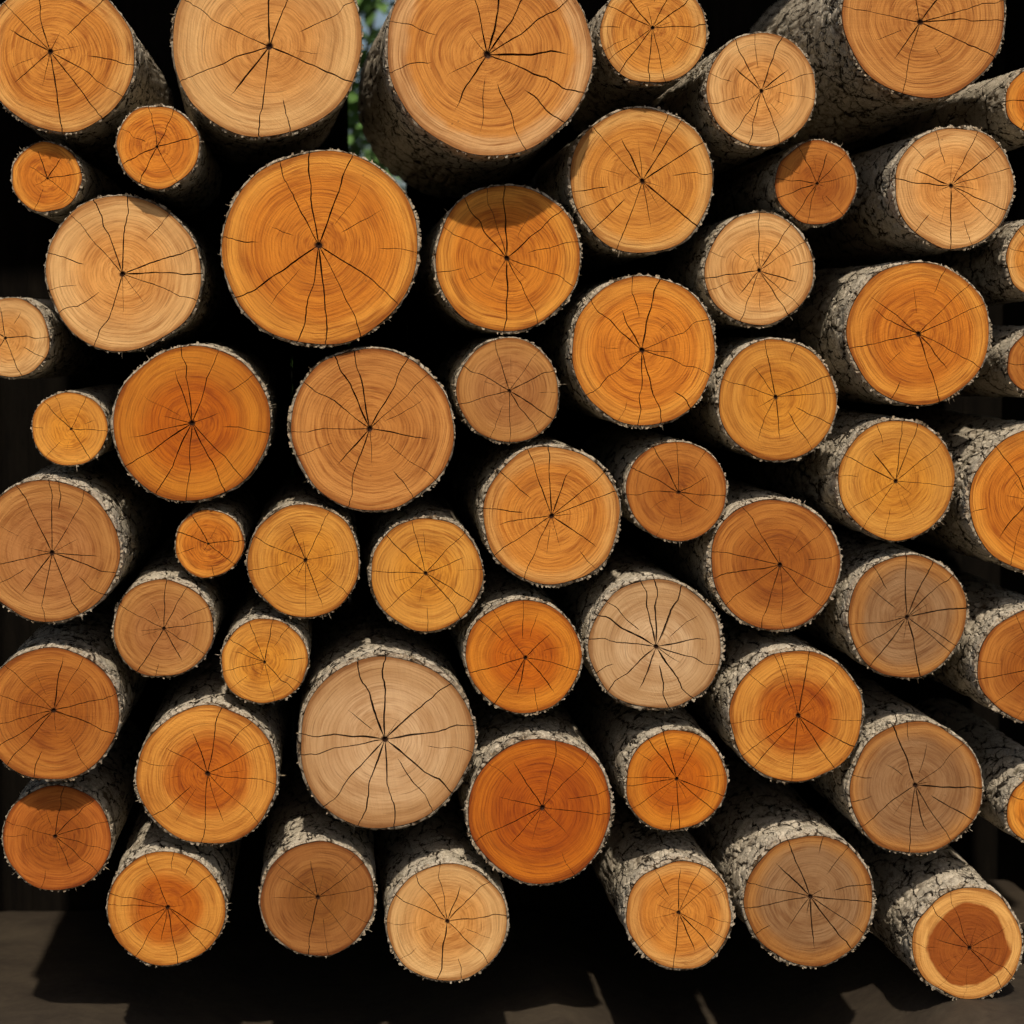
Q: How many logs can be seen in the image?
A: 56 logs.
